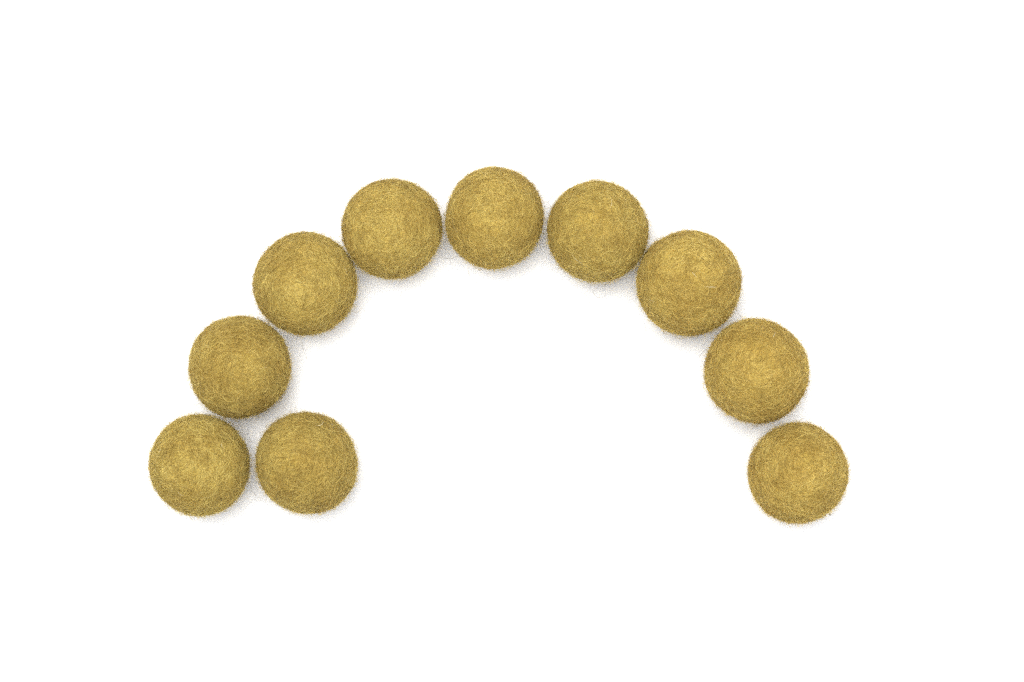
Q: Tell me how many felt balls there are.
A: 10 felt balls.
